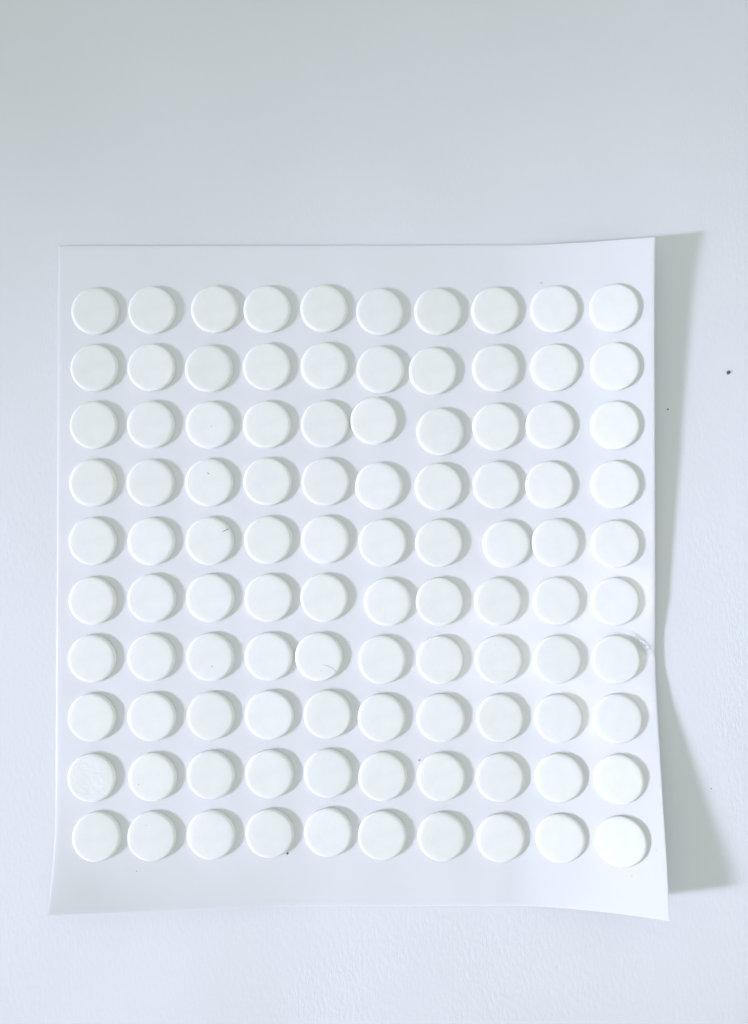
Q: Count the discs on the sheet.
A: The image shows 100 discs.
